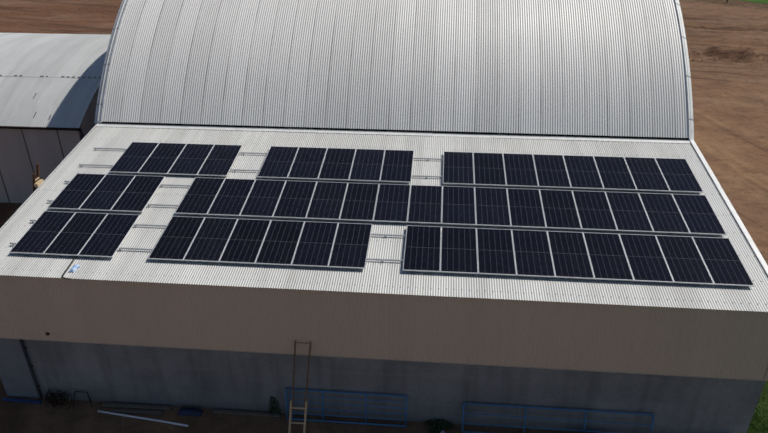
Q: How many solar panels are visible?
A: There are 54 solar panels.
